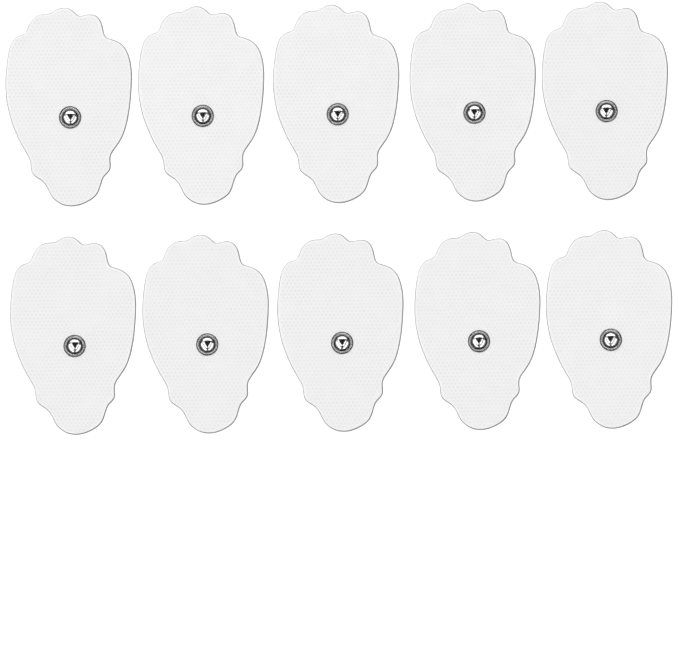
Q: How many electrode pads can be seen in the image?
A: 10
